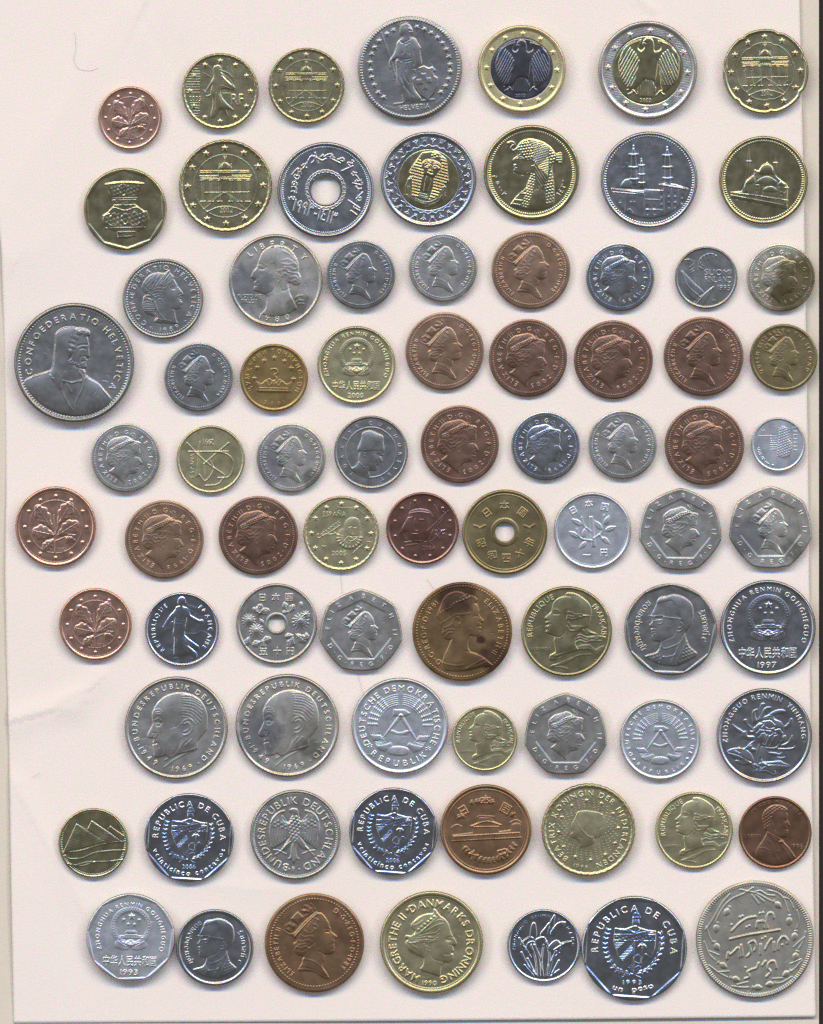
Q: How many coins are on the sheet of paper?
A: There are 79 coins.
